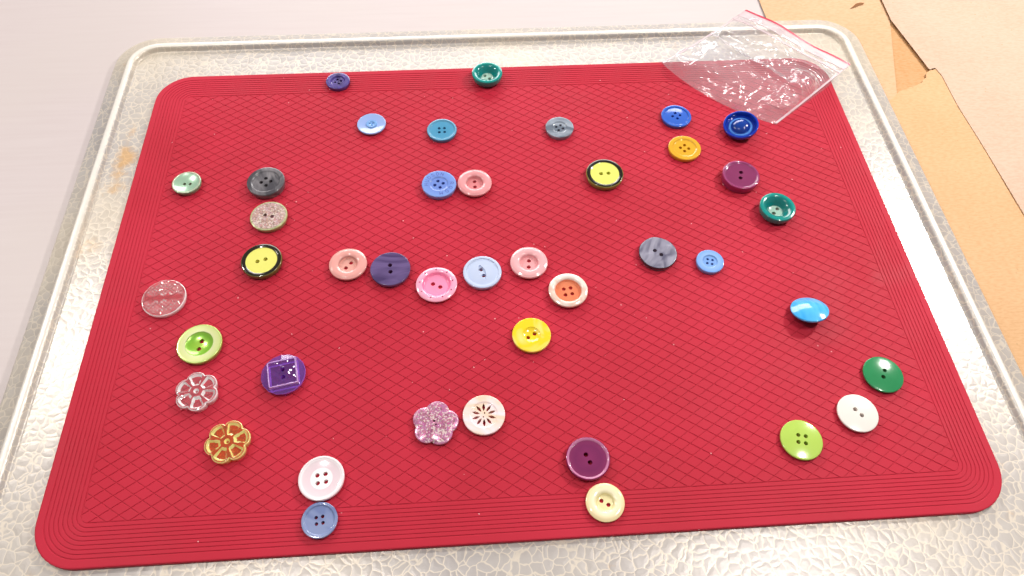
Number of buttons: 41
